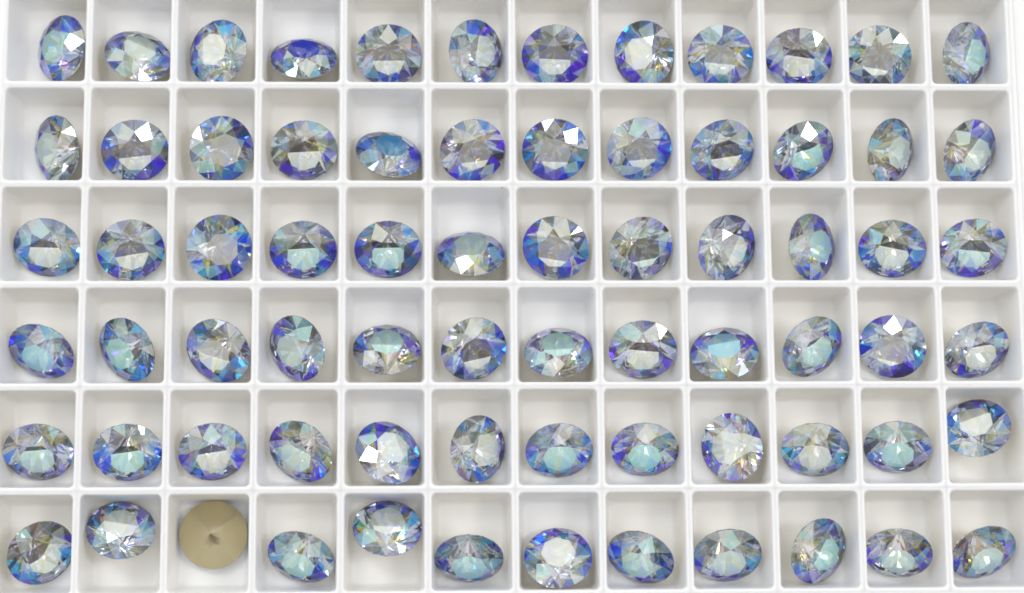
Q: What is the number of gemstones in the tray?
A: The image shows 72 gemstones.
